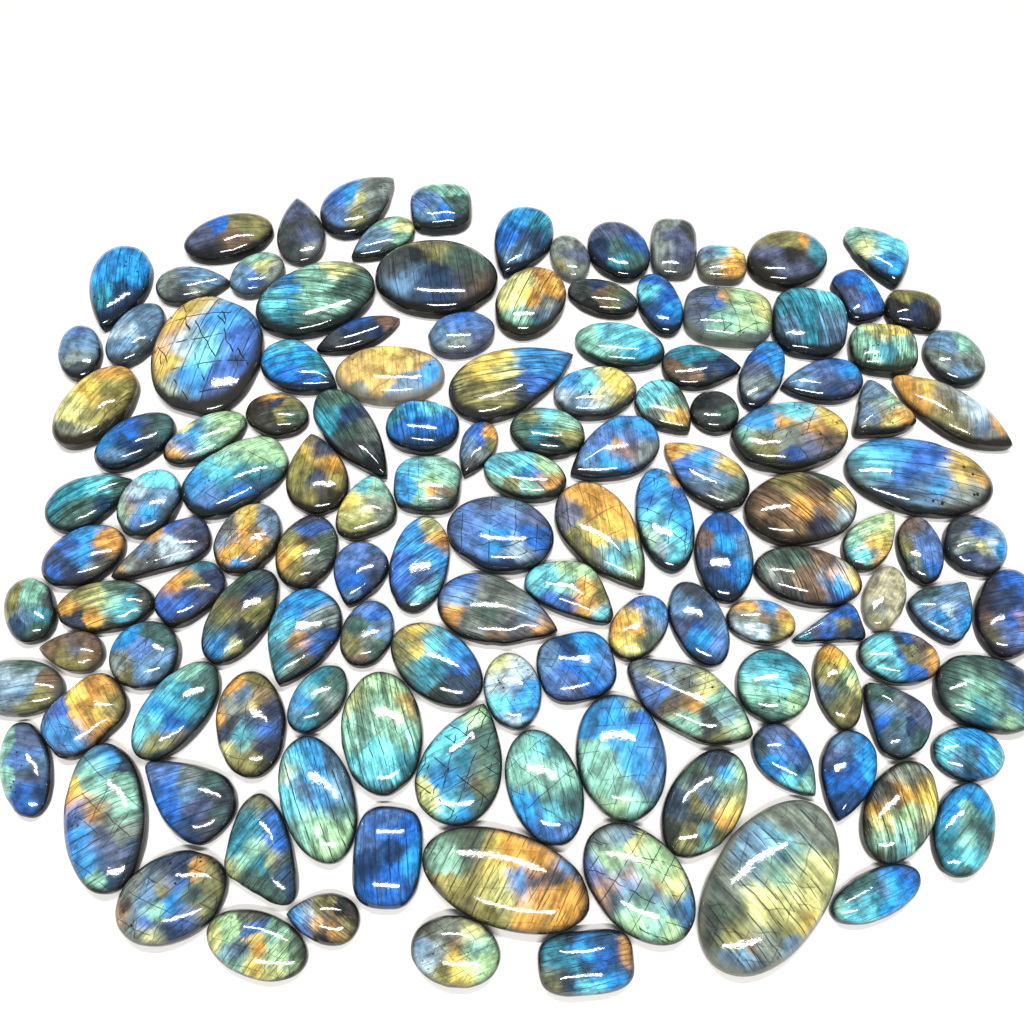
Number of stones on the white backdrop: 133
